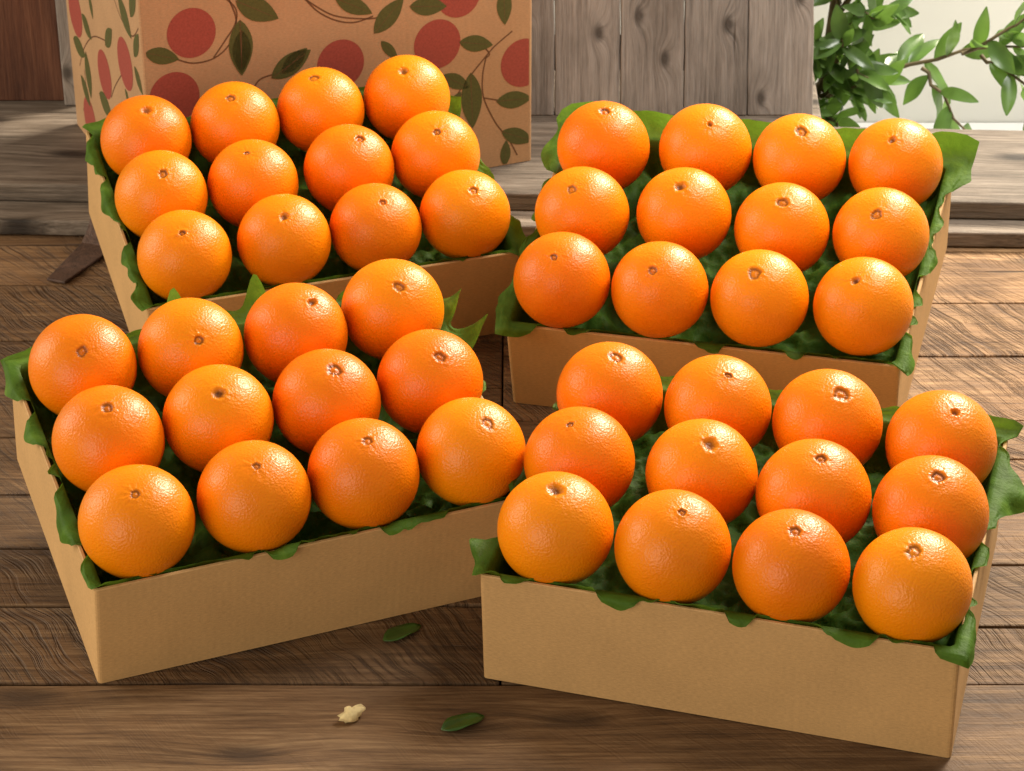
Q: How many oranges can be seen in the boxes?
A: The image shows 48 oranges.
